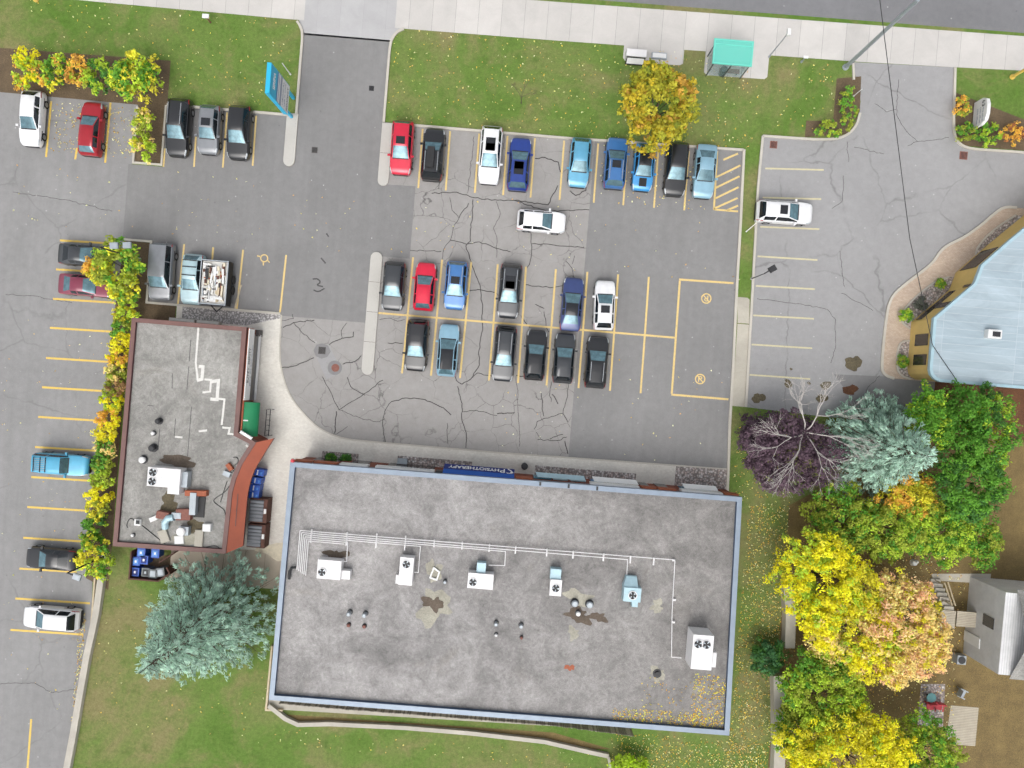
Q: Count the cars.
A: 35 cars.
